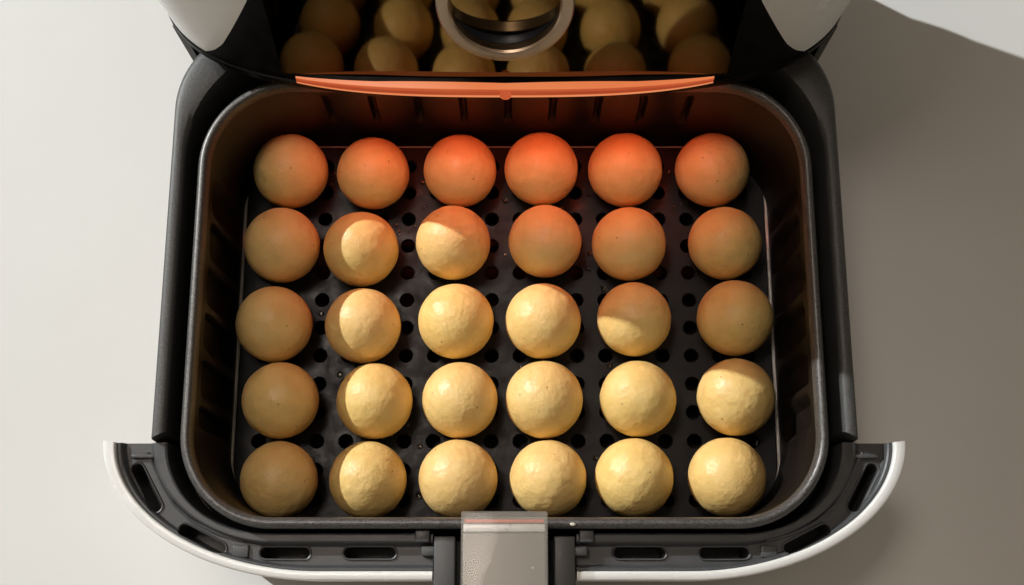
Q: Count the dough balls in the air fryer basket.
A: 30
